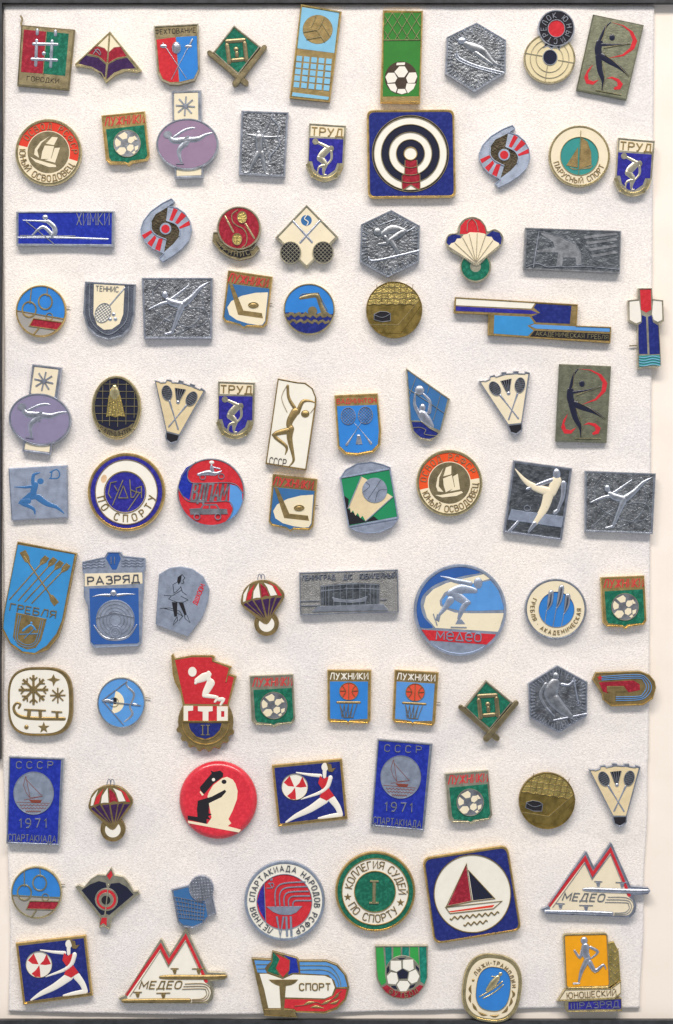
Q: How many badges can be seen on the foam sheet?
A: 88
